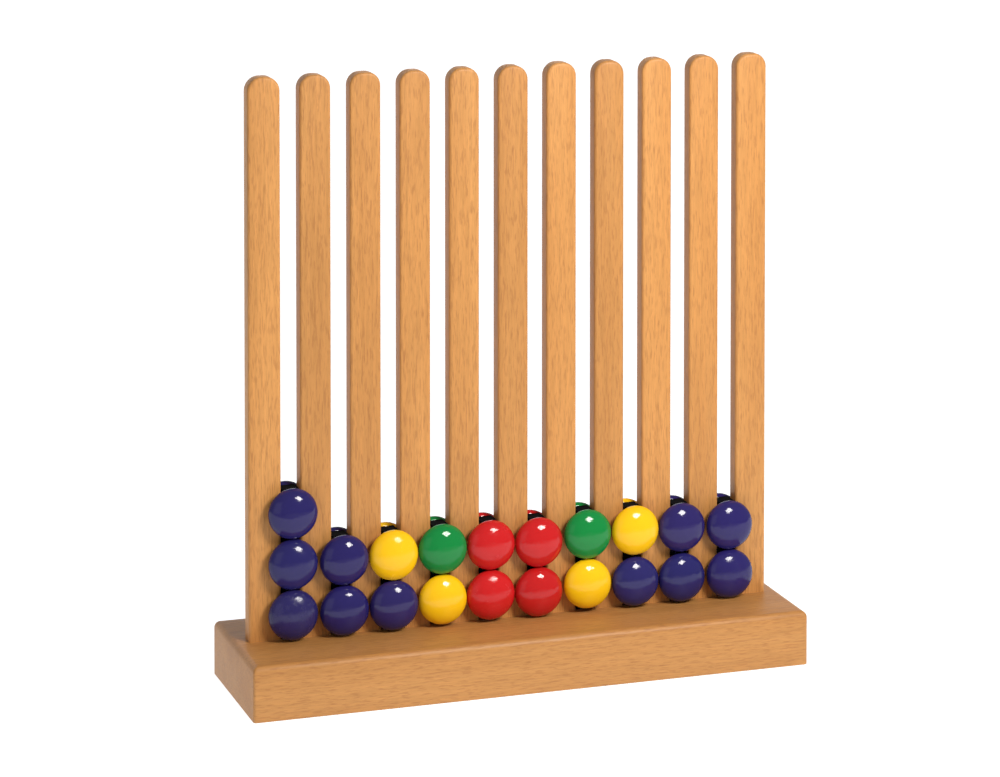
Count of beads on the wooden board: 21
